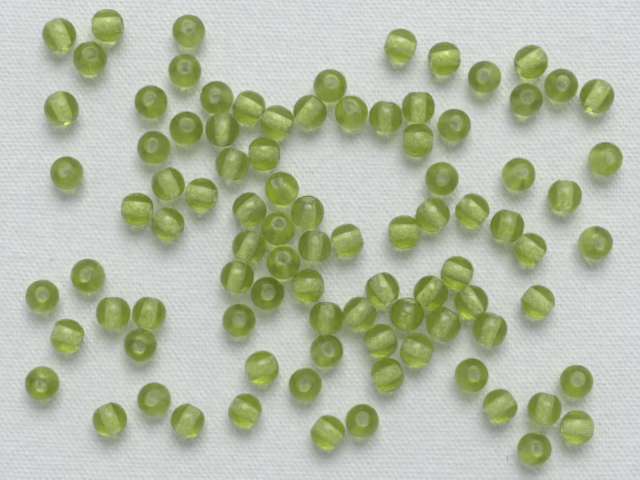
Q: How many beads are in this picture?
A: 91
